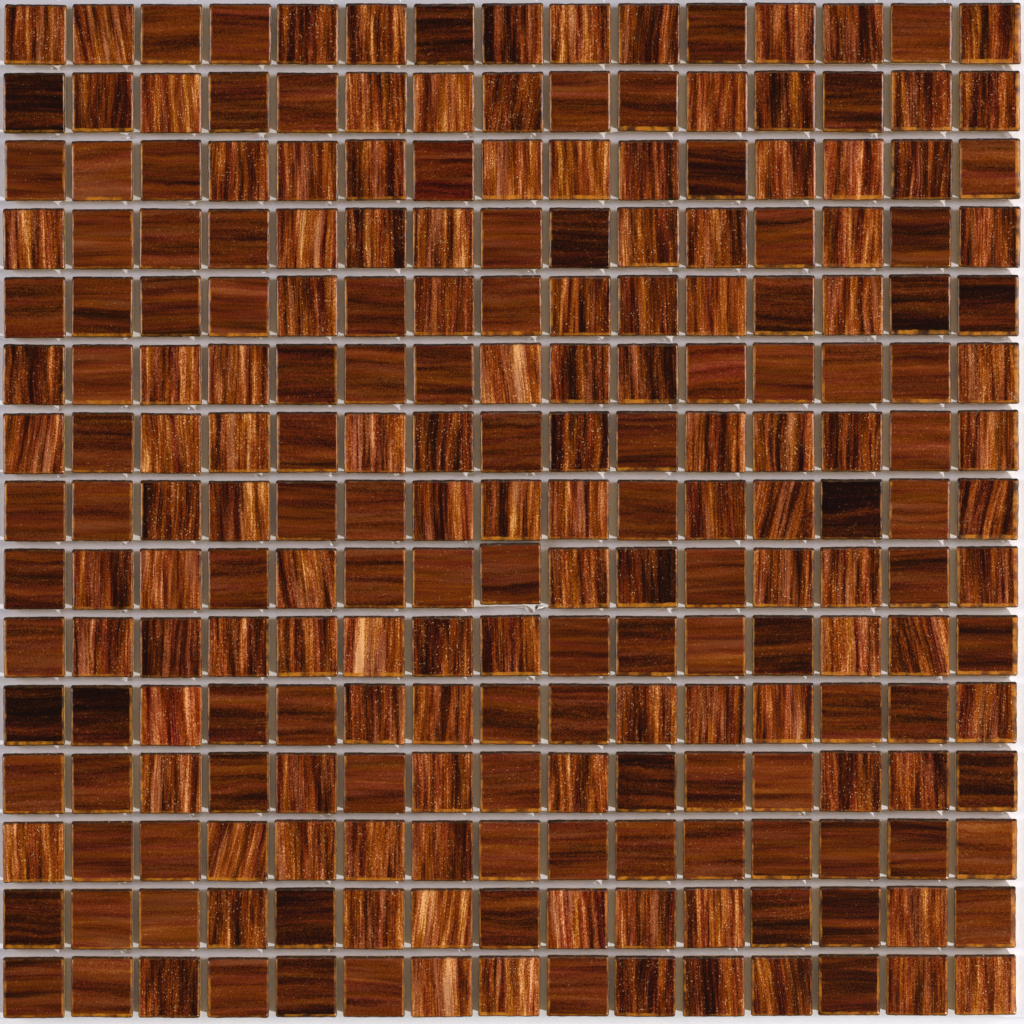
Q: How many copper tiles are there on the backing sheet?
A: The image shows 117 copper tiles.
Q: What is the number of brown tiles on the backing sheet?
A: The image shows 108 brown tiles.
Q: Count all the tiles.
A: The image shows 225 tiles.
